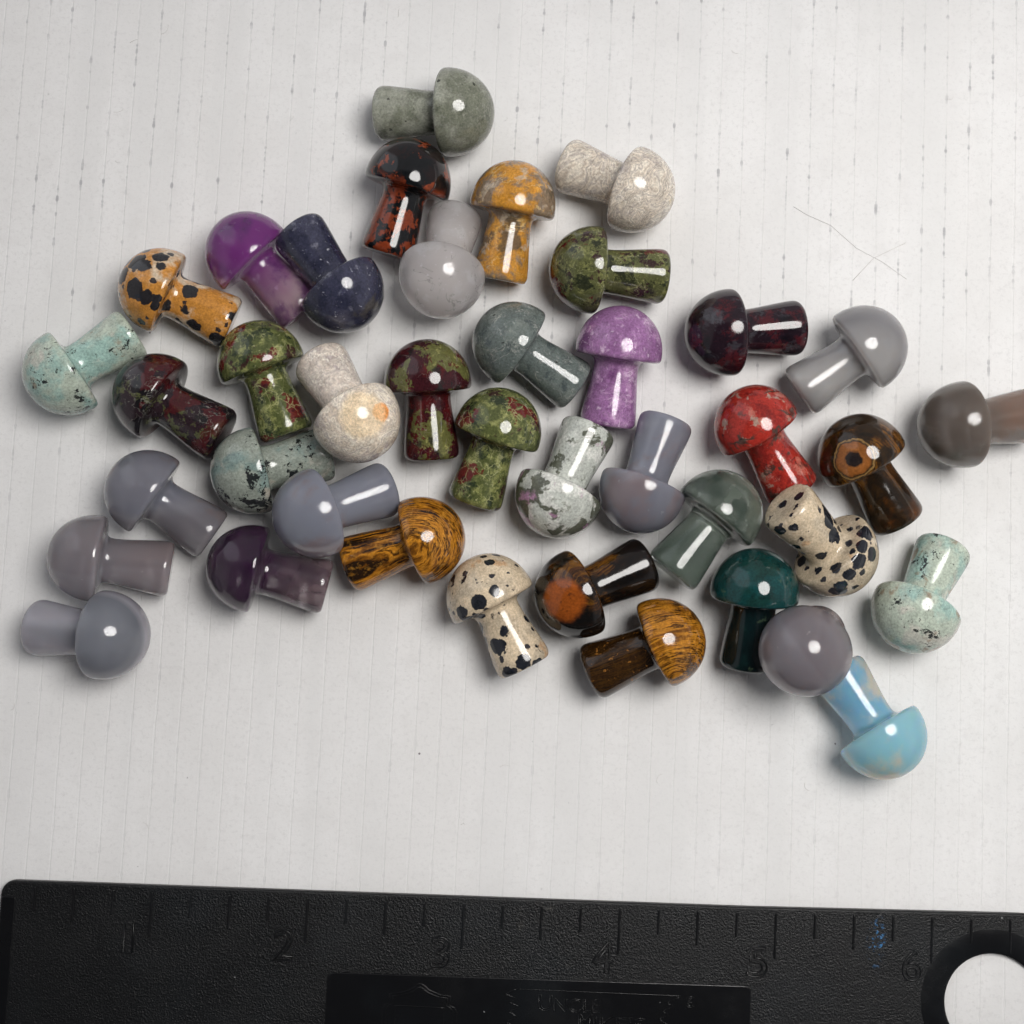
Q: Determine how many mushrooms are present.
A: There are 40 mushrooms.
